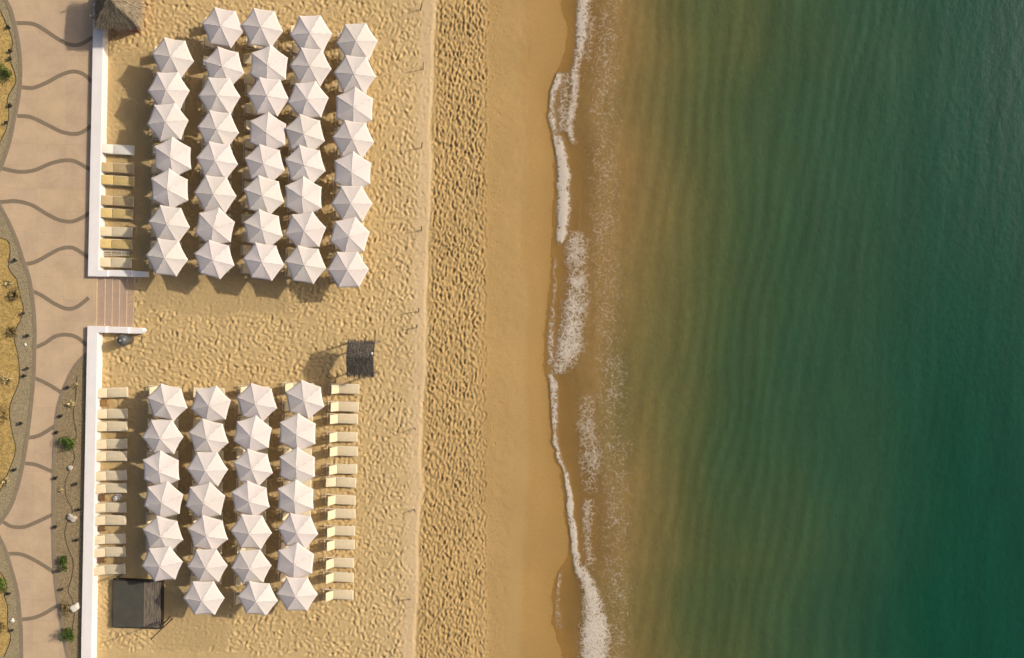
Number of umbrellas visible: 66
